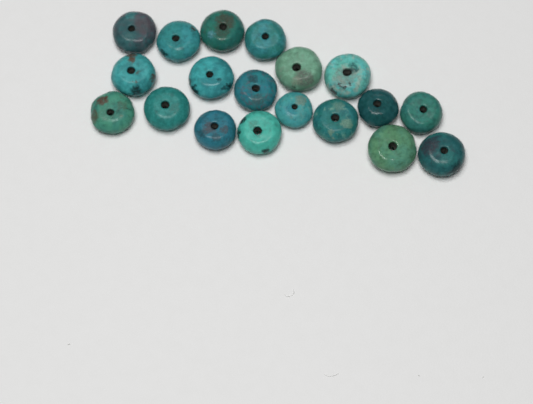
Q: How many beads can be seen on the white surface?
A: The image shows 19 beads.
